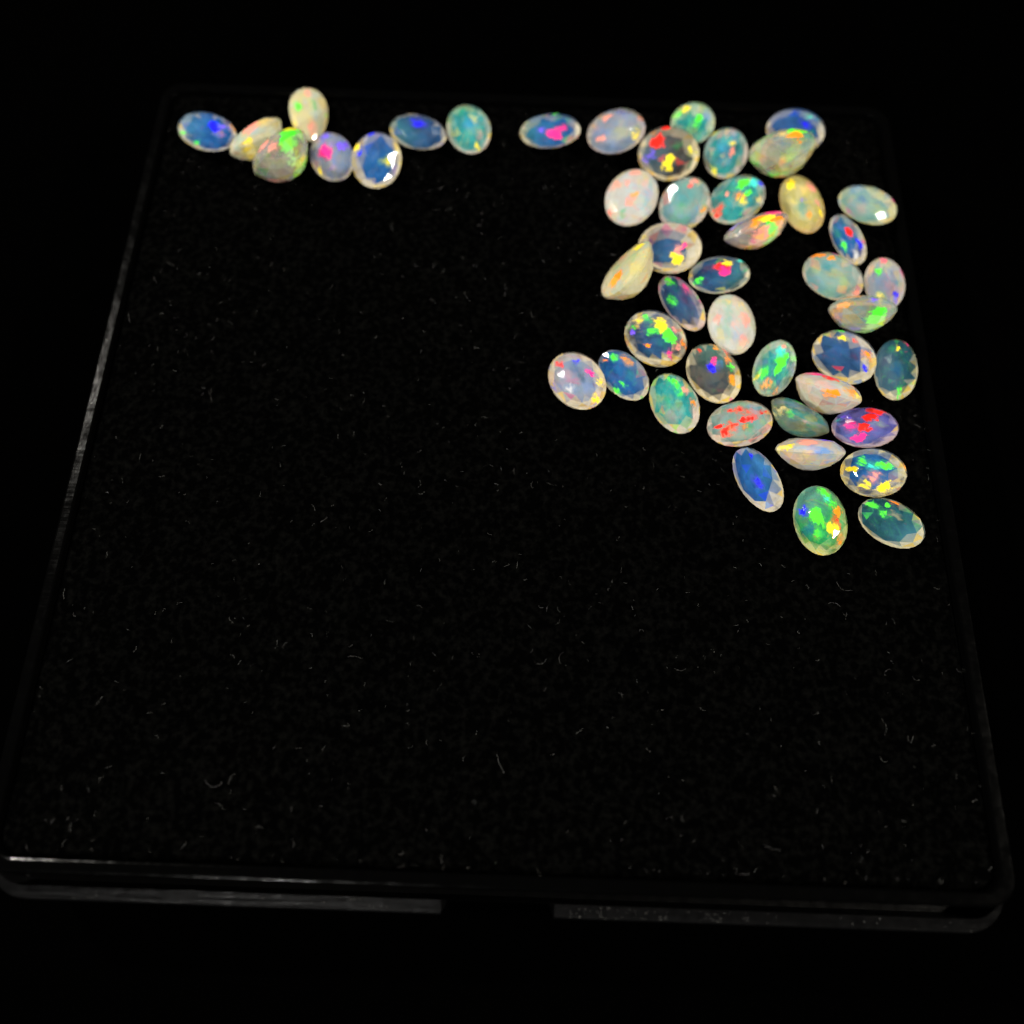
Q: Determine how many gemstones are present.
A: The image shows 47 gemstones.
